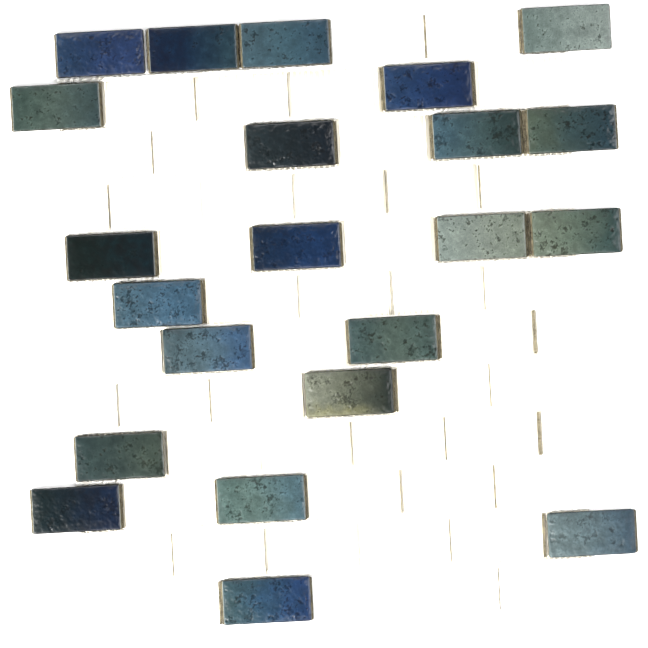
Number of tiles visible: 22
